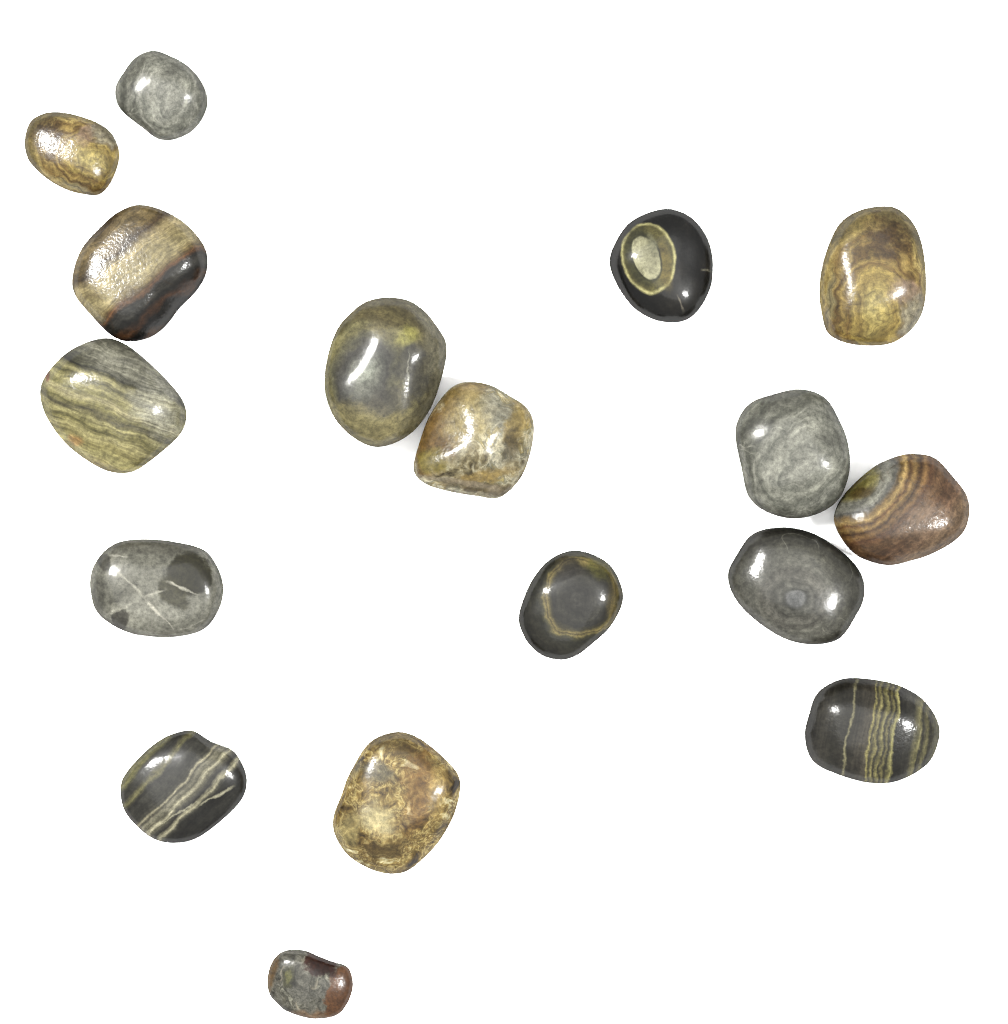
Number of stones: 17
